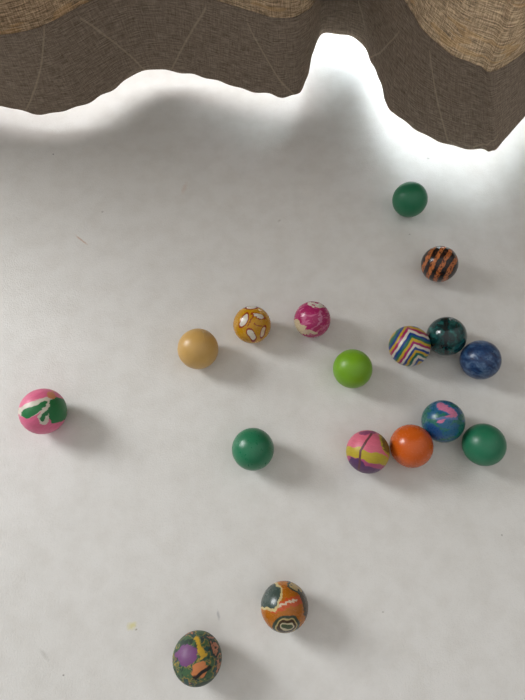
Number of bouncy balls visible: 17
